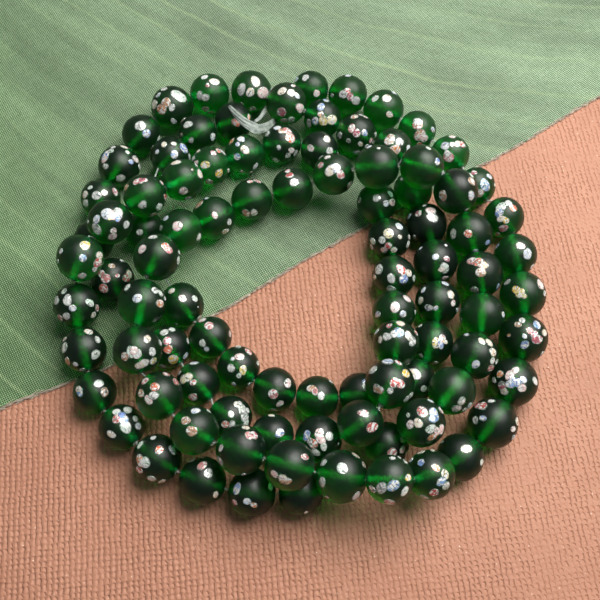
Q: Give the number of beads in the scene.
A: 94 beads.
